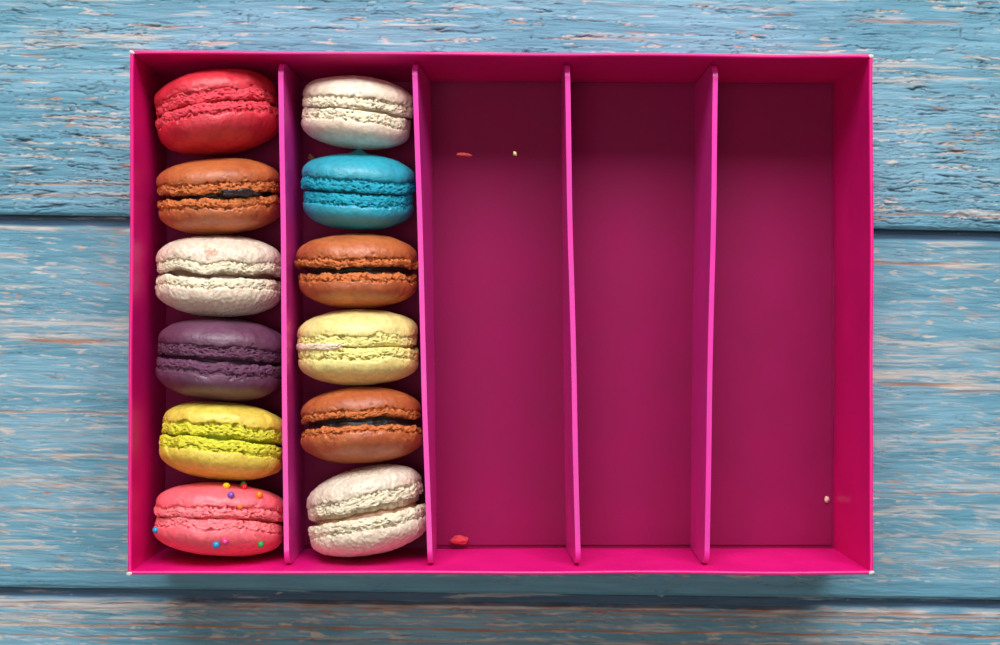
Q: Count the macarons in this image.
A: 12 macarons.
